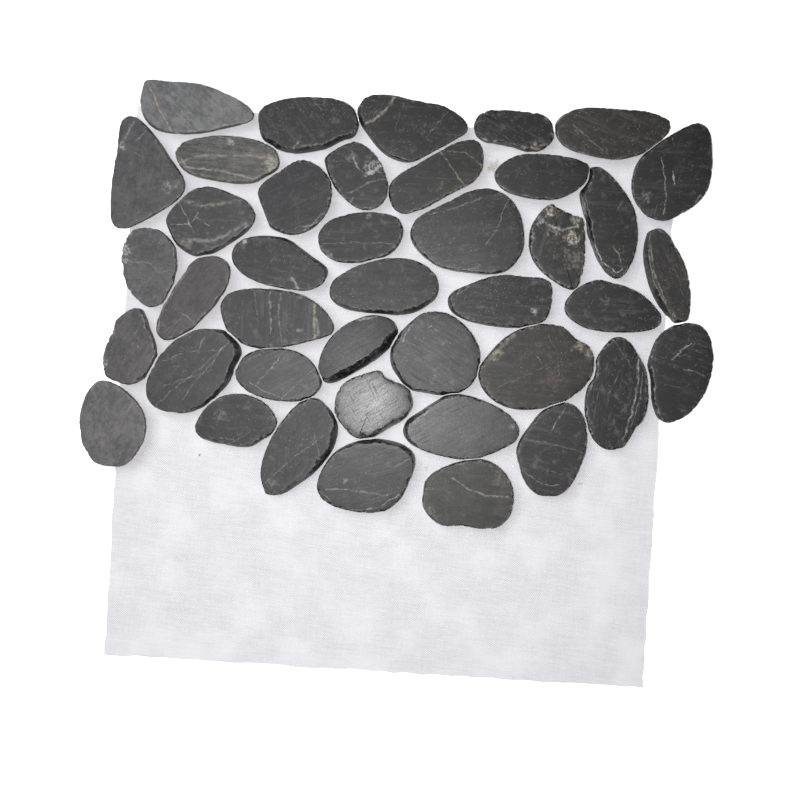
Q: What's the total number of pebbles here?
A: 41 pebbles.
